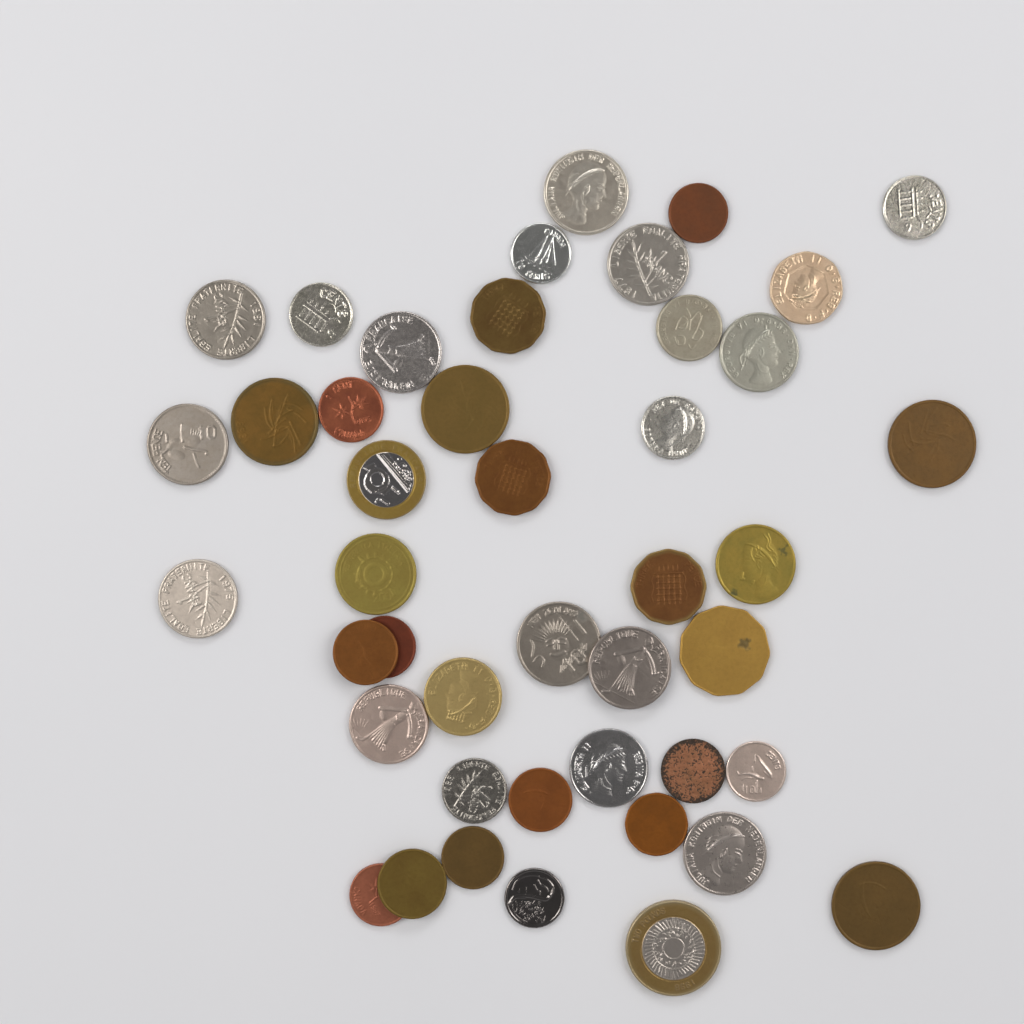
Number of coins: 44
